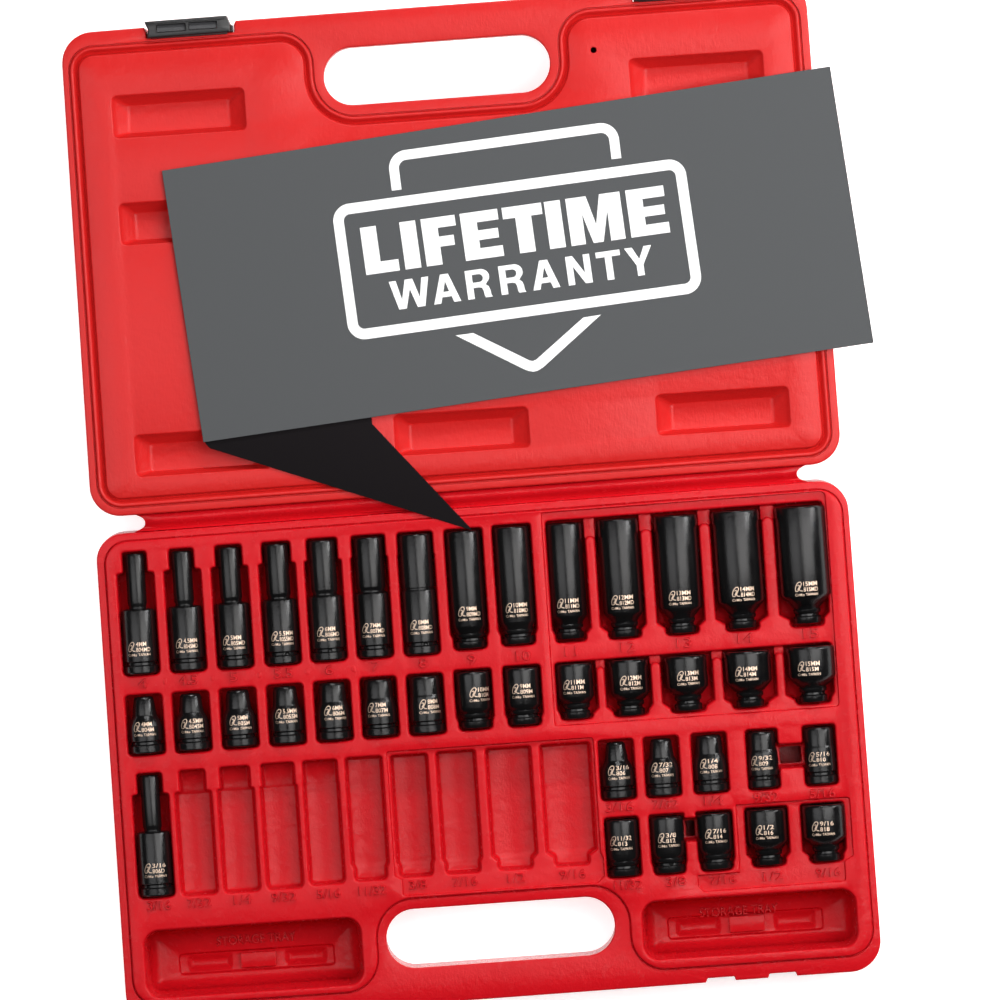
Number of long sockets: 15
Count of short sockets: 24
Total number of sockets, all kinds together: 39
